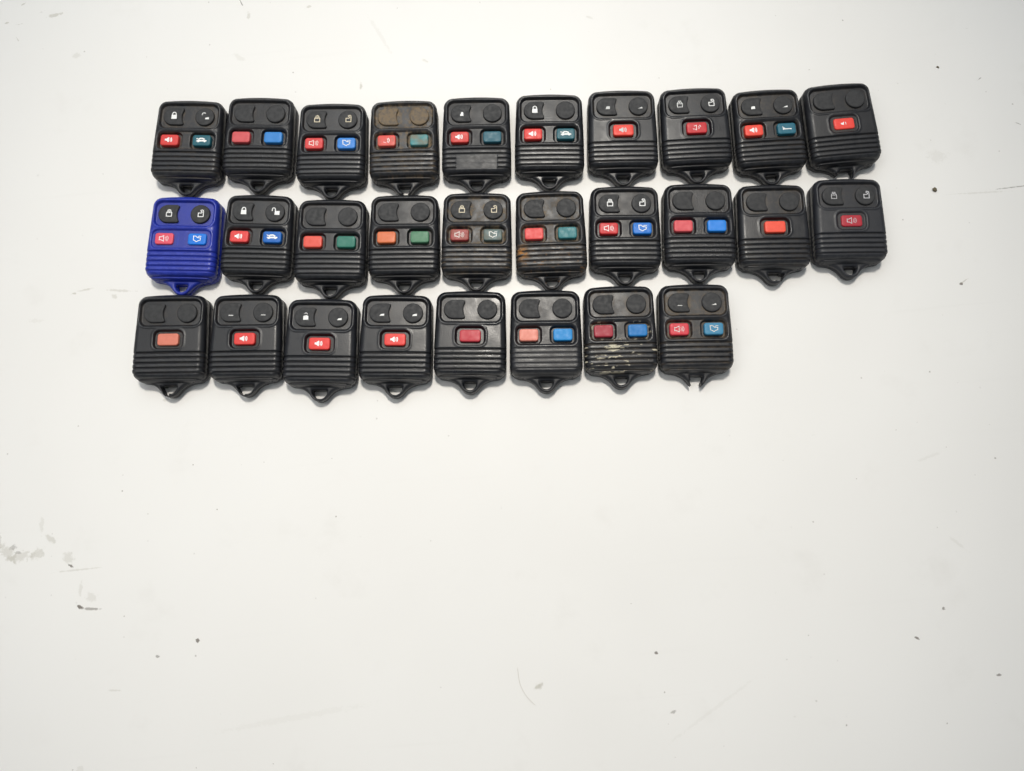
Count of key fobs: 28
